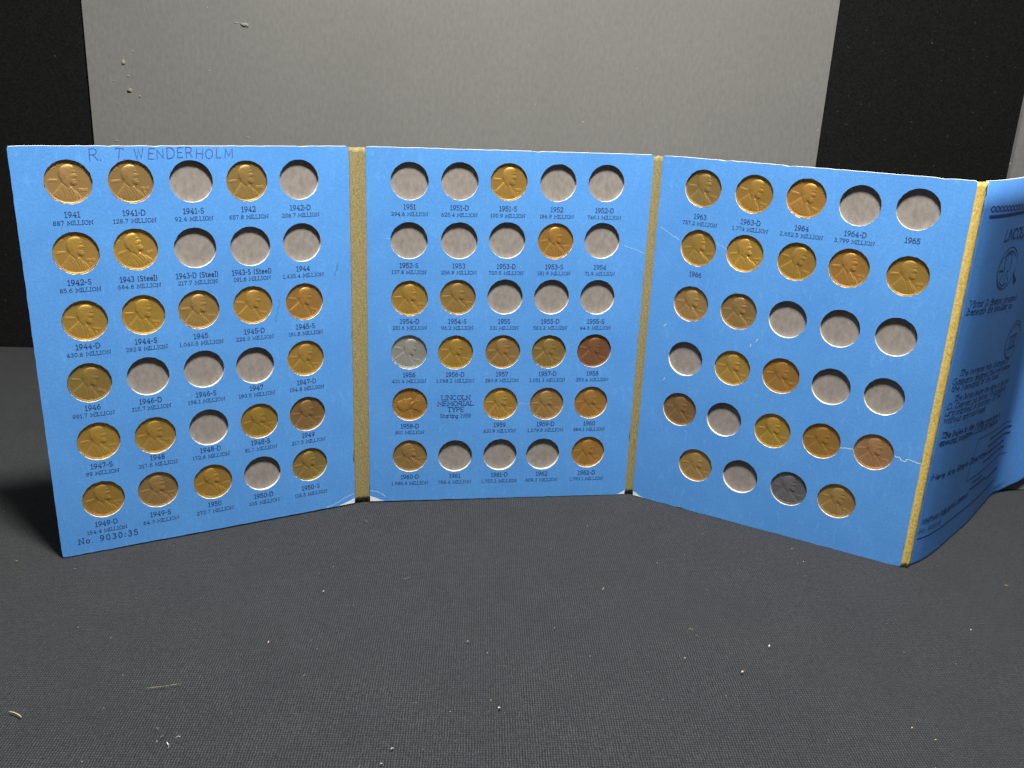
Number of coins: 54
